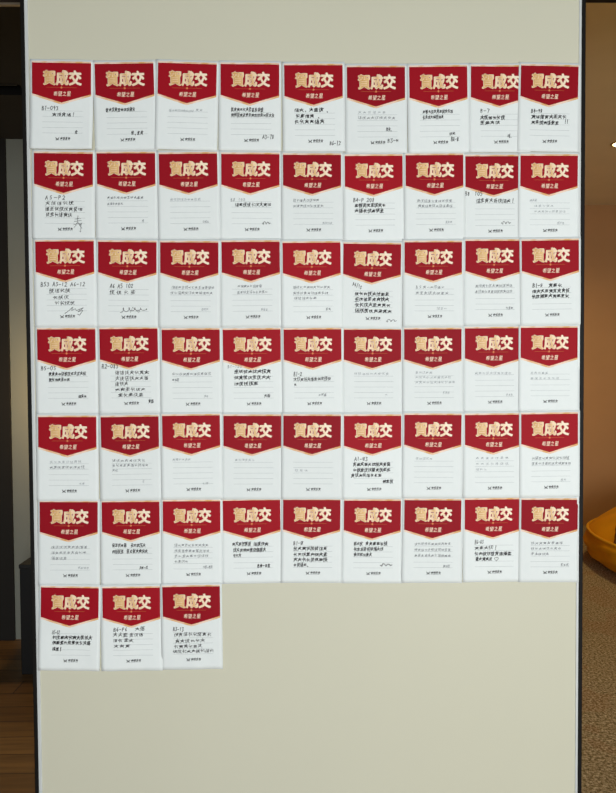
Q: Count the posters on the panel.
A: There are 57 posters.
